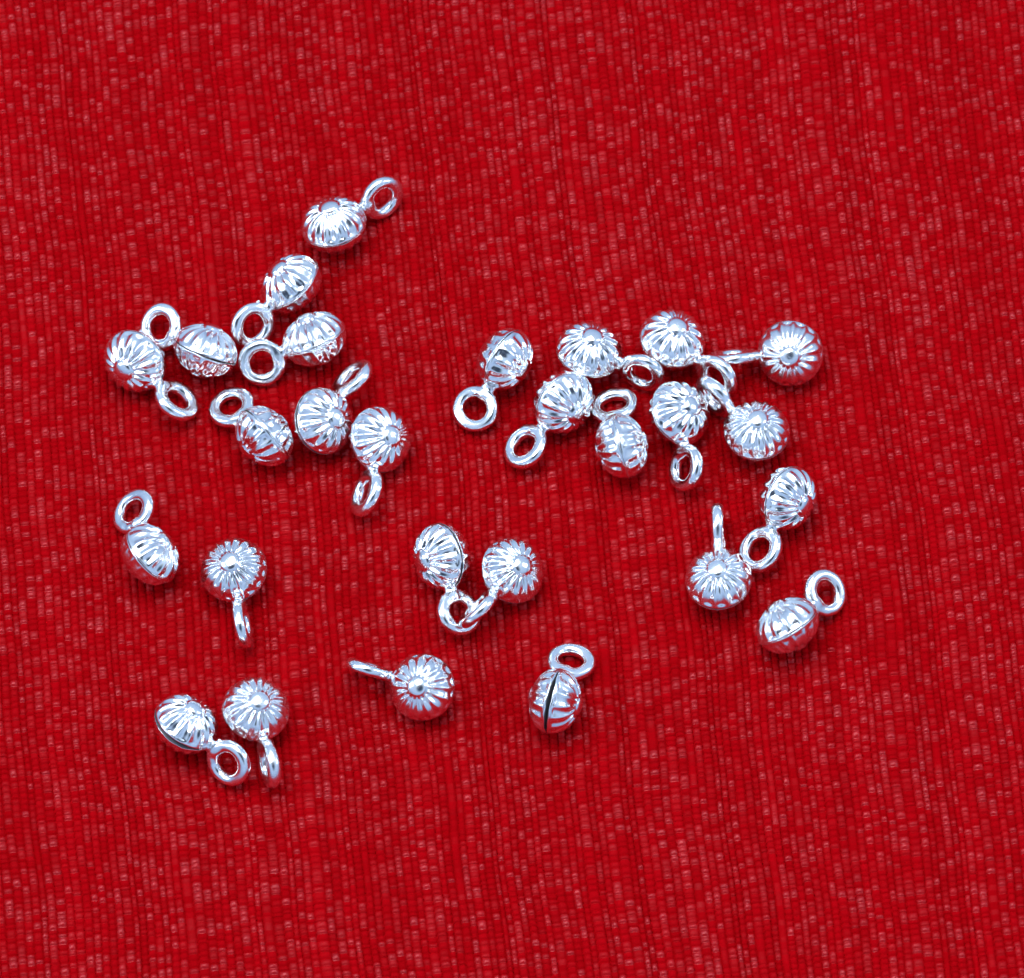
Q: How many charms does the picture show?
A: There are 27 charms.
